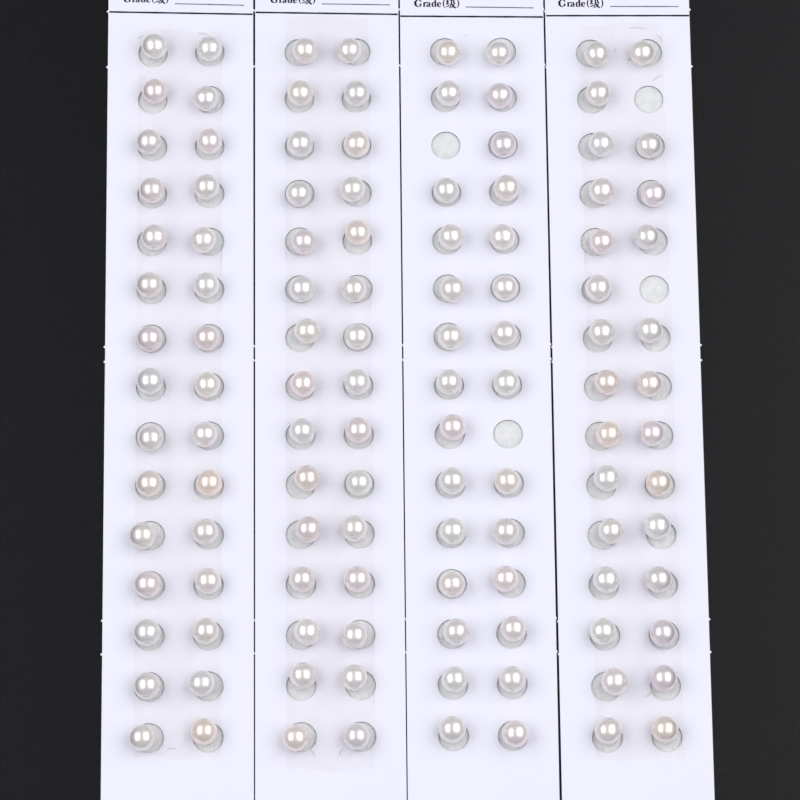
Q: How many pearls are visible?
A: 116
